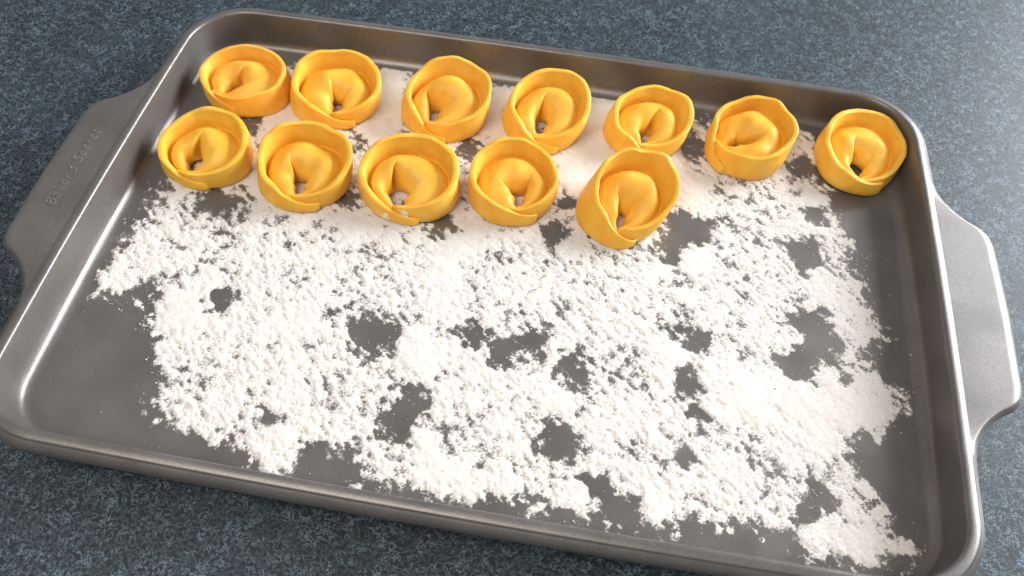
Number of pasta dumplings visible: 12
